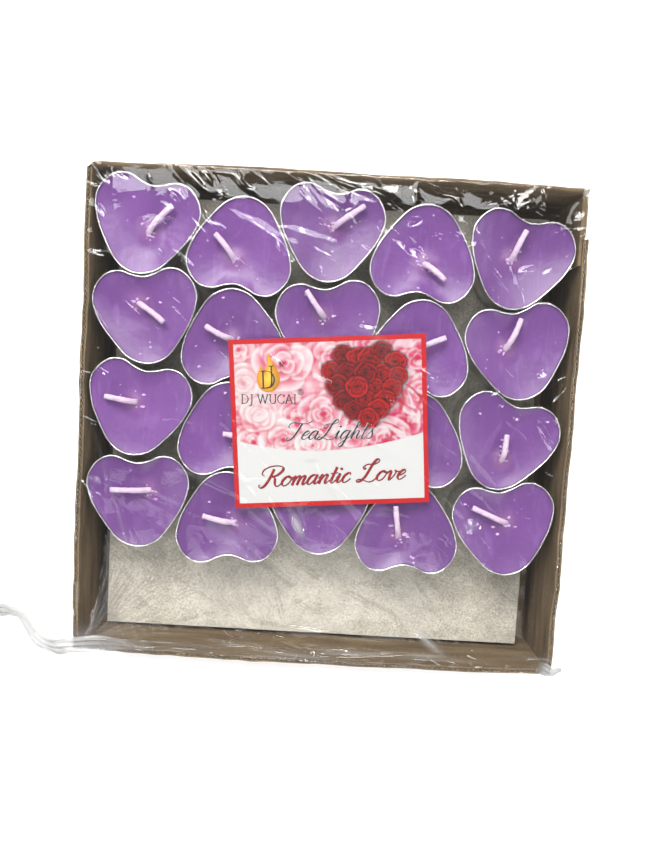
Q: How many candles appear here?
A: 19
